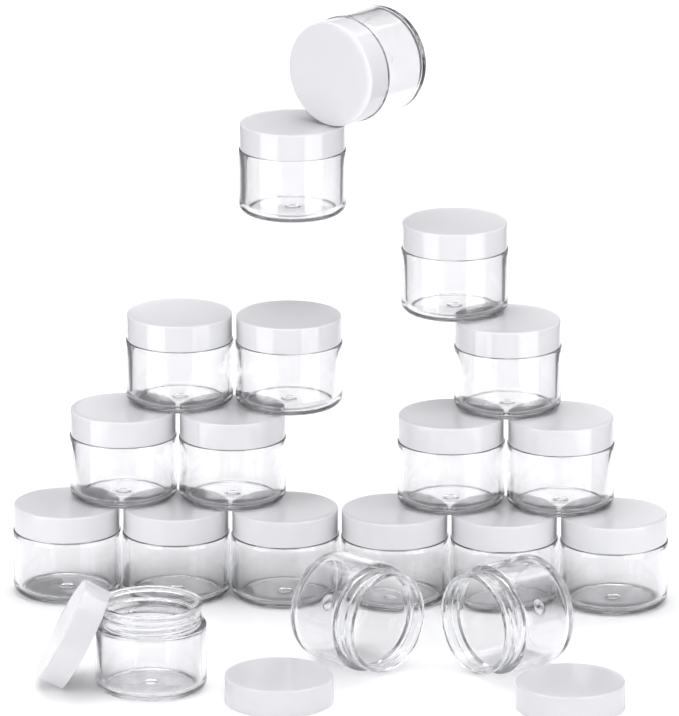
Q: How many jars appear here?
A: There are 19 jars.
